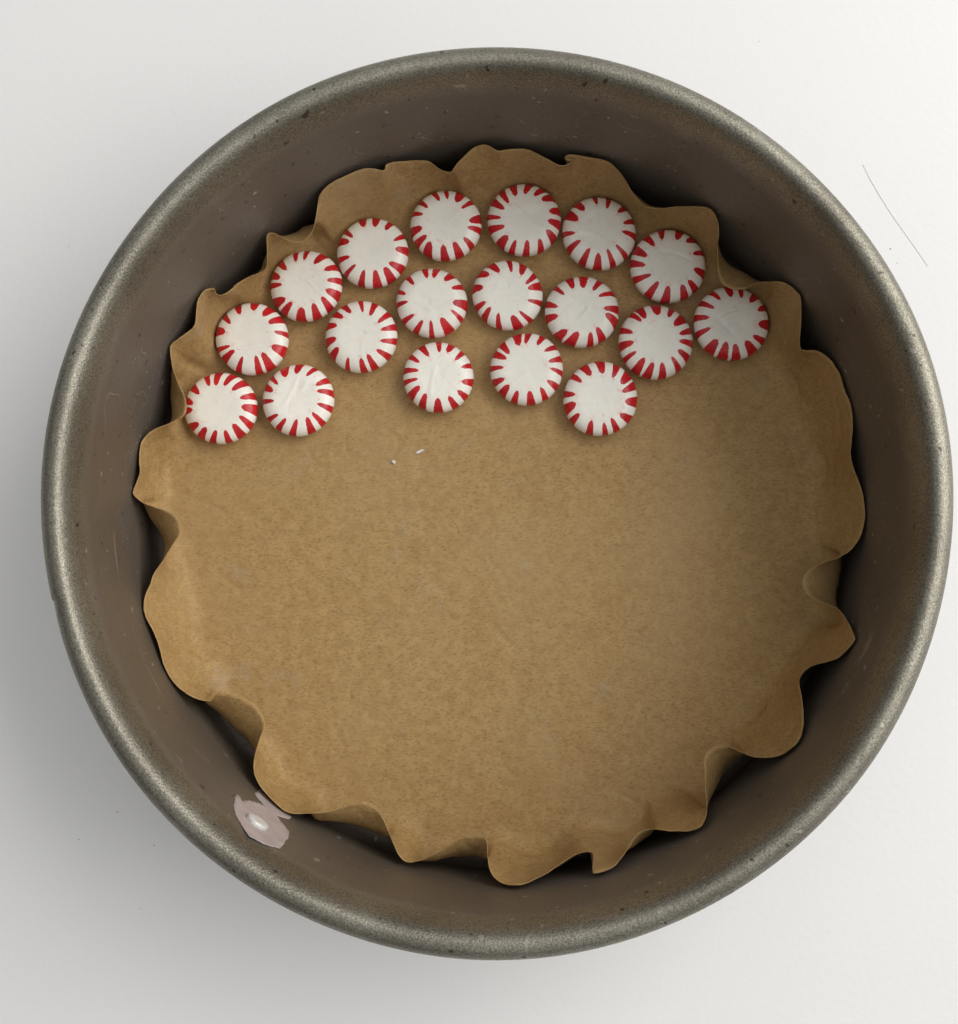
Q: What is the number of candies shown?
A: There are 18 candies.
